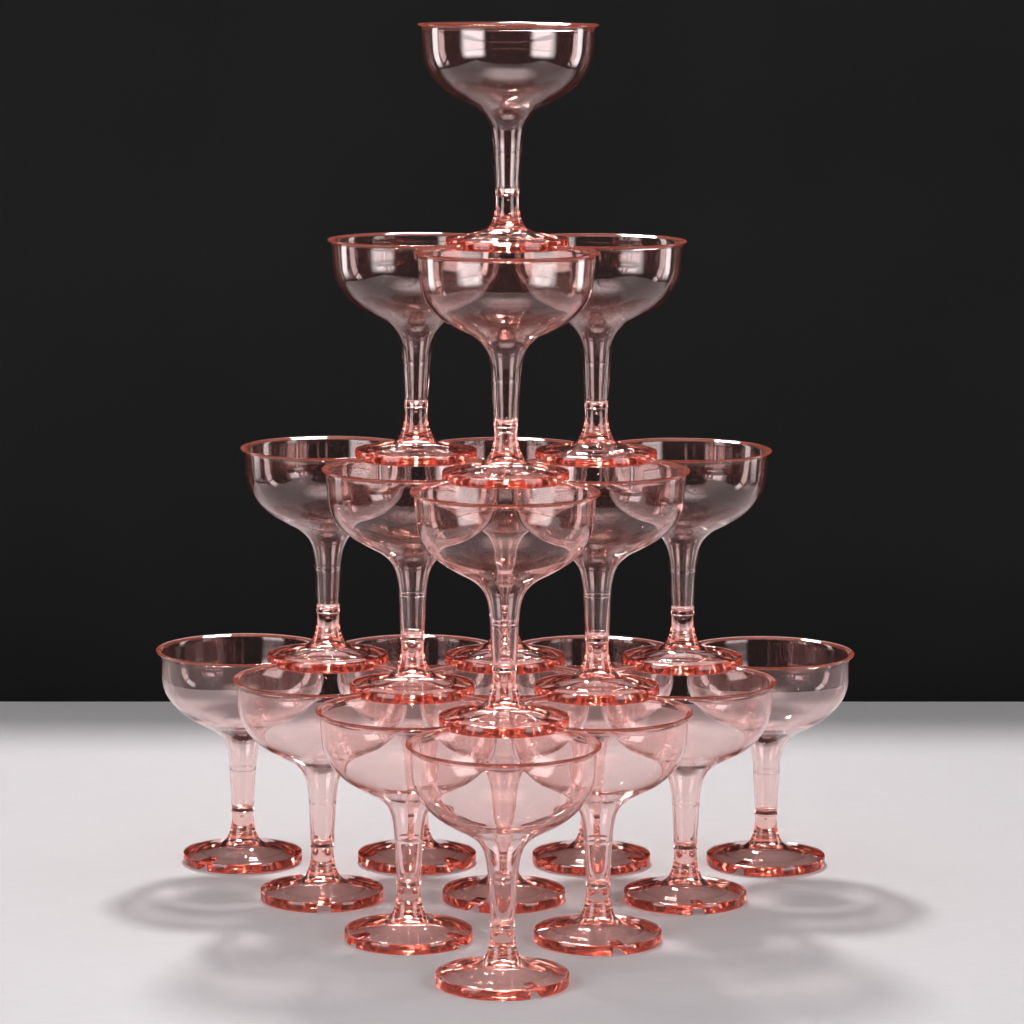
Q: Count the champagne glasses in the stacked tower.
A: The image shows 20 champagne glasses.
